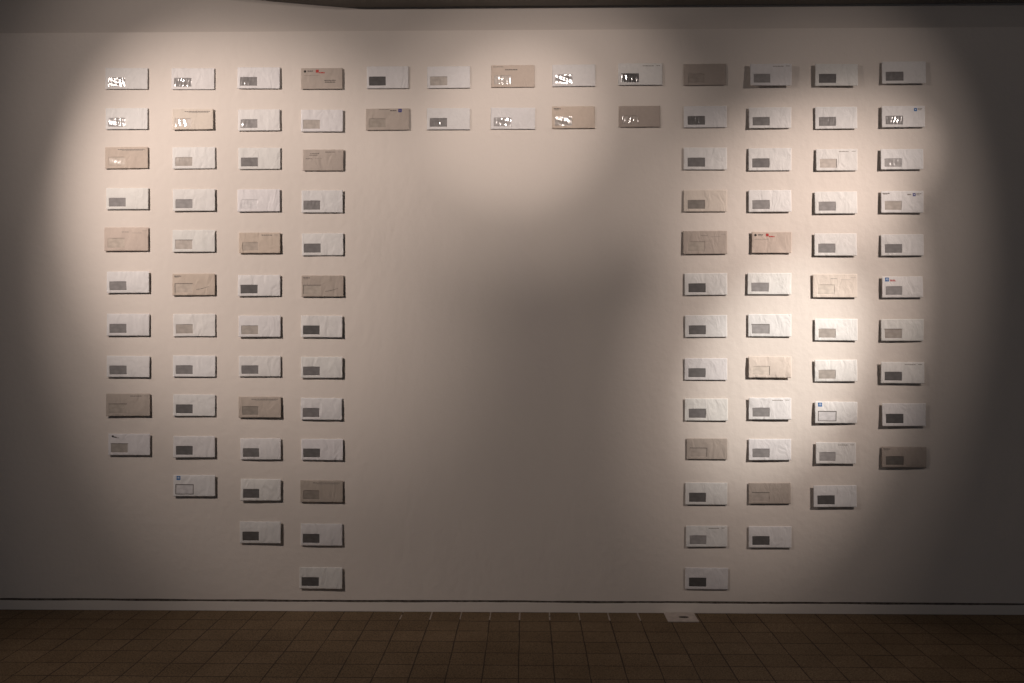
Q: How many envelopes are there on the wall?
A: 102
